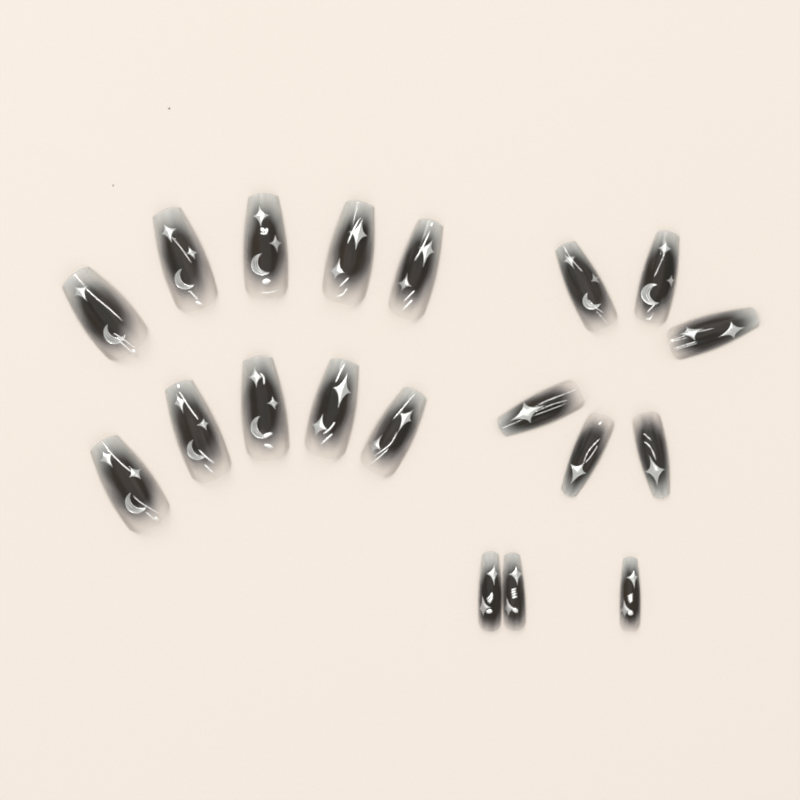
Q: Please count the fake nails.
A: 19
